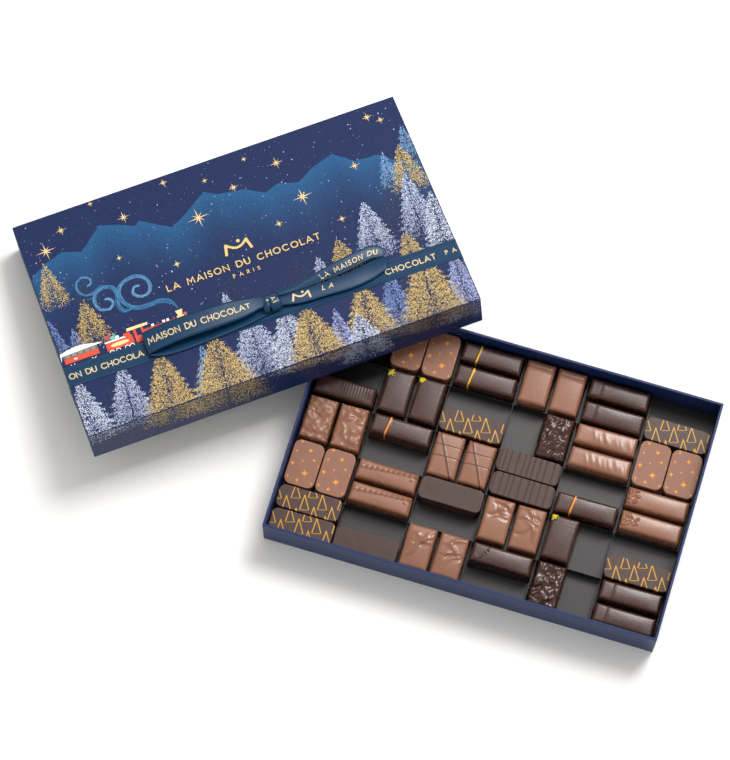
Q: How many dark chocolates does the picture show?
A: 24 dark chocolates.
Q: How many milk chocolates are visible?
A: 22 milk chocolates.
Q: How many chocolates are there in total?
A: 46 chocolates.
